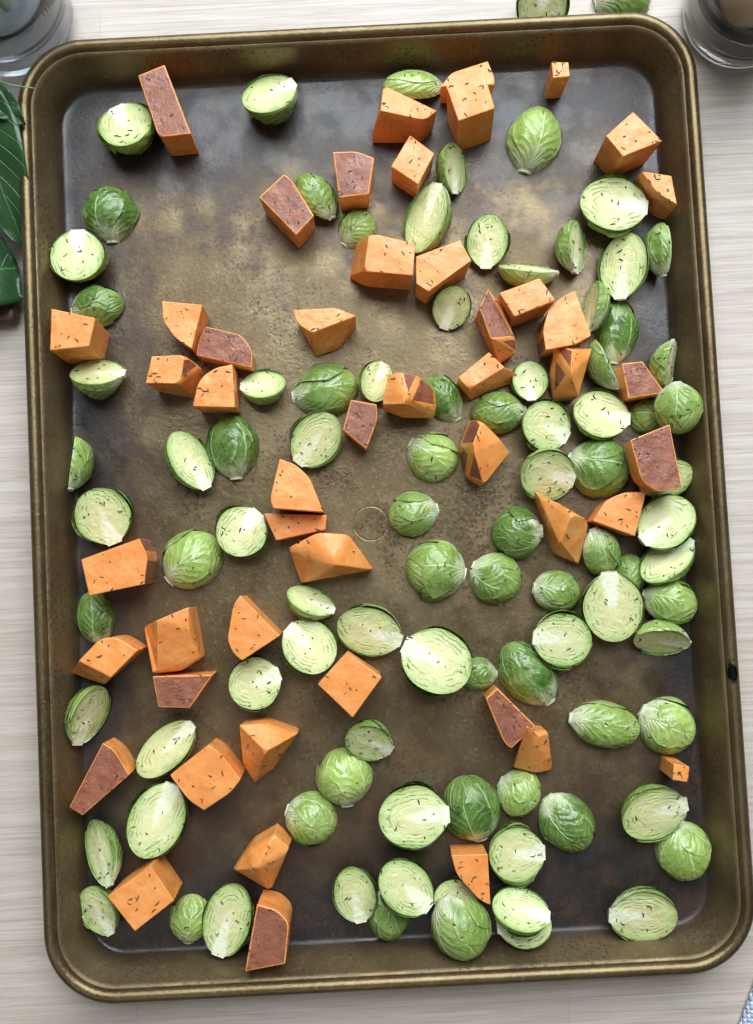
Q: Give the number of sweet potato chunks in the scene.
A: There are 49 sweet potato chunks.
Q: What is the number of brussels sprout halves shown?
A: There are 94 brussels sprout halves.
